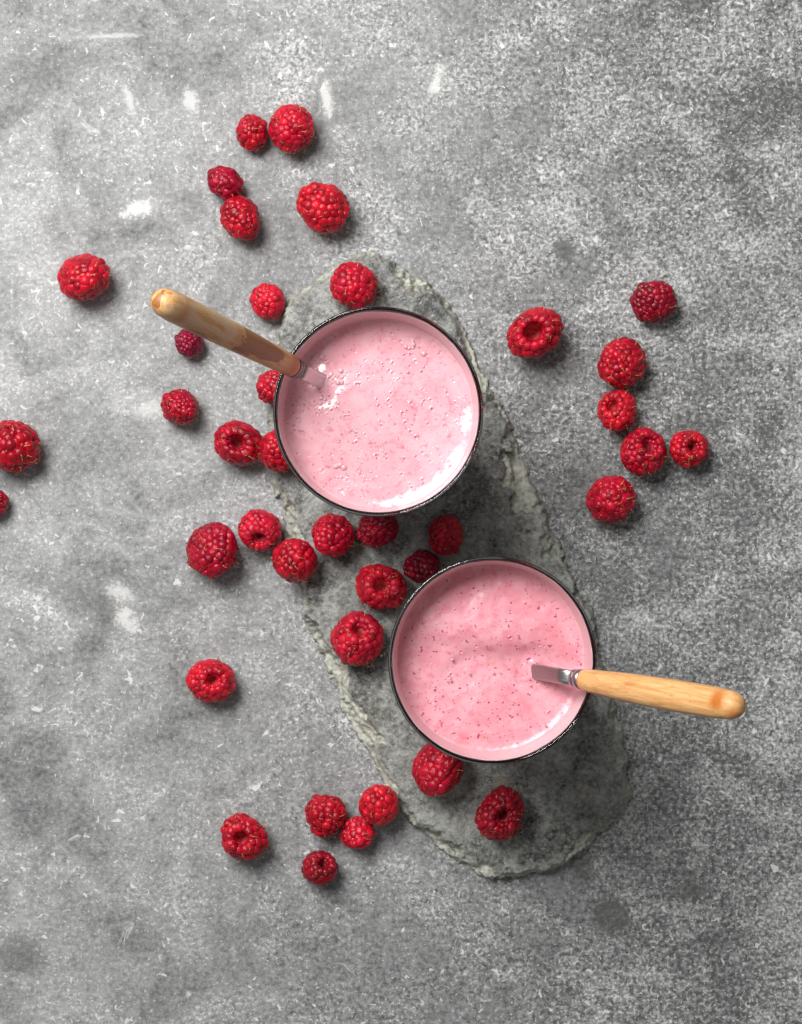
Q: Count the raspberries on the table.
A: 39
